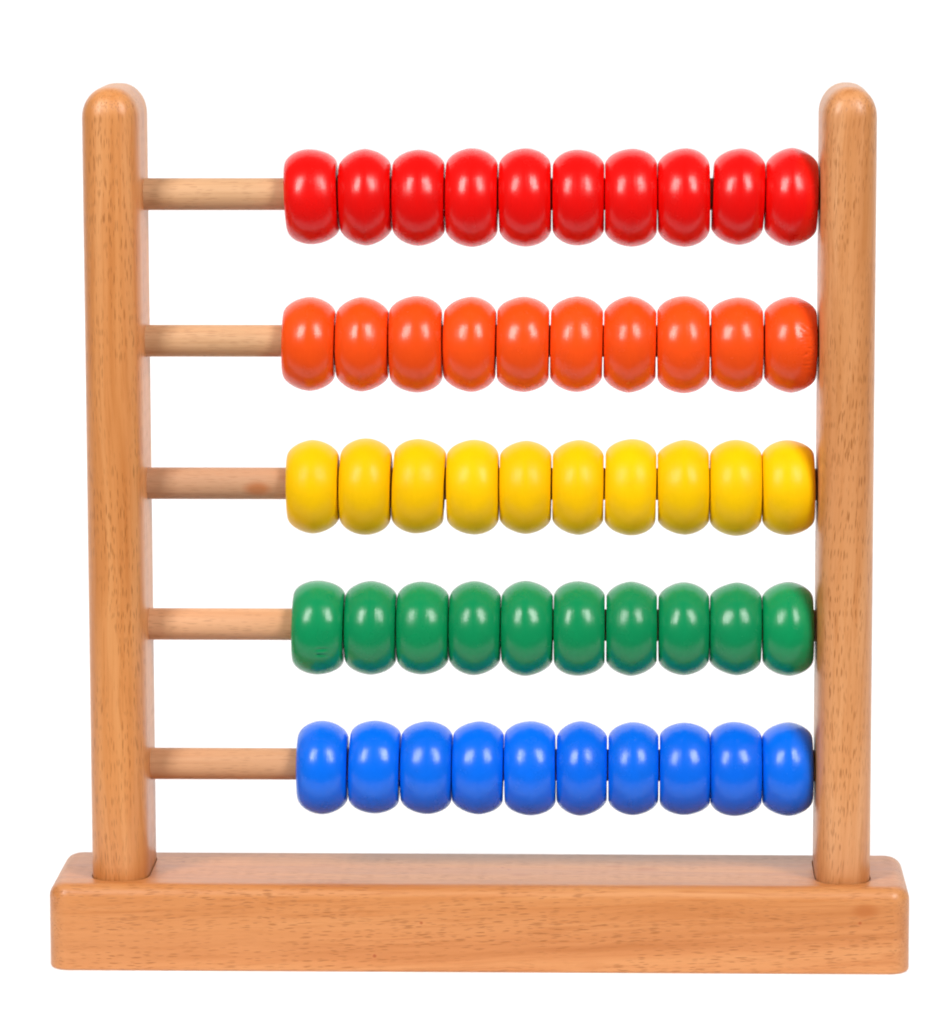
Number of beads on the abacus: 50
